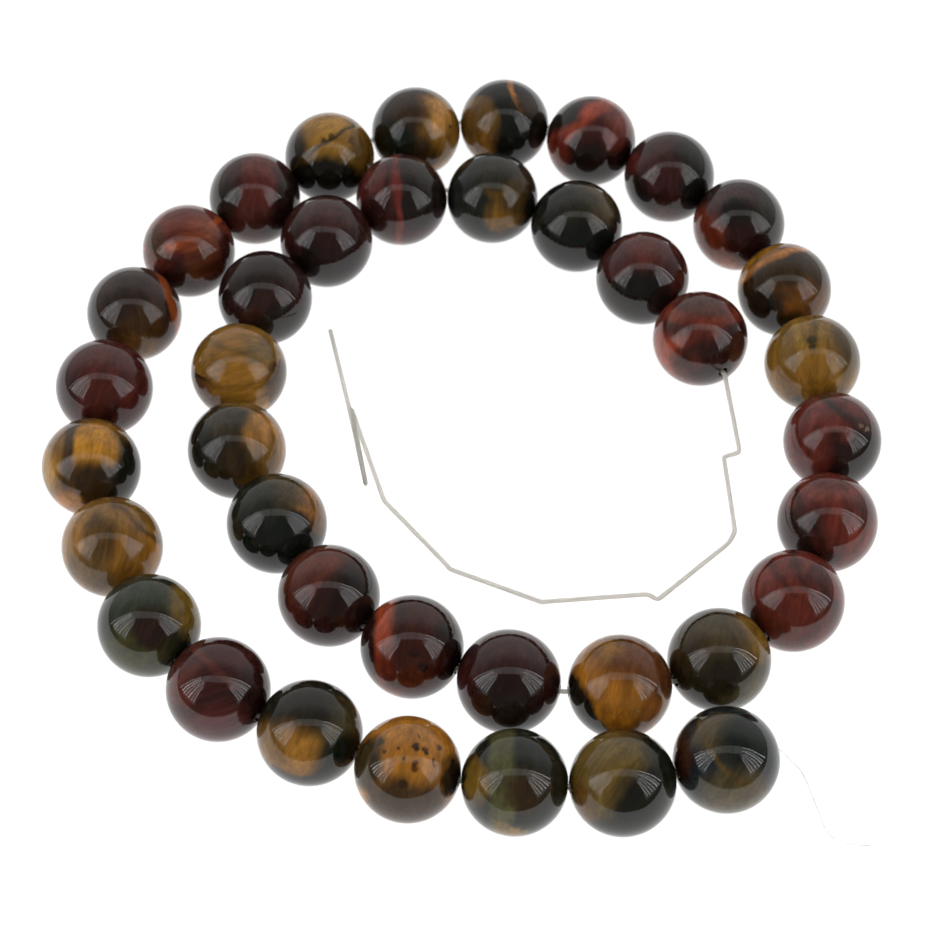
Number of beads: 39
